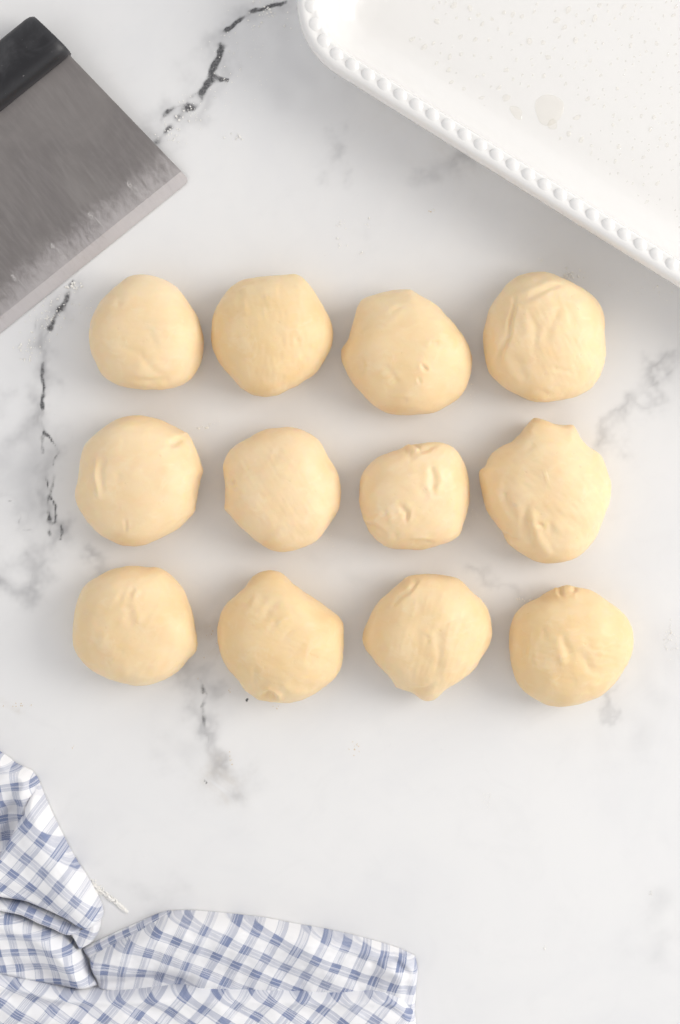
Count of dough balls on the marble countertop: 12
